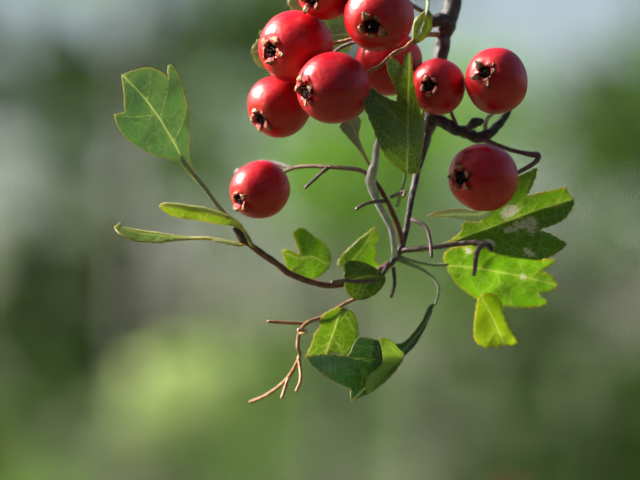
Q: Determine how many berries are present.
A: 10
